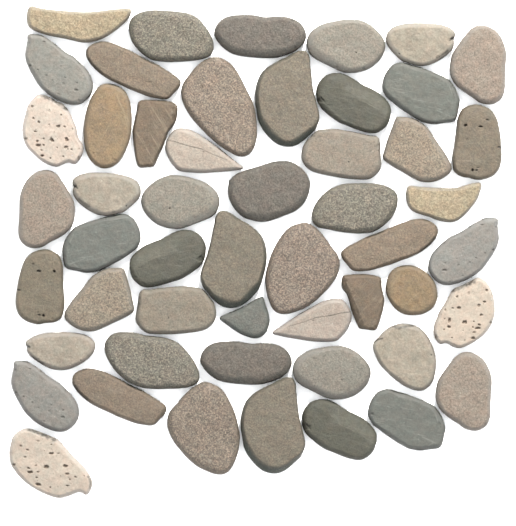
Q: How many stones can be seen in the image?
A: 52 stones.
